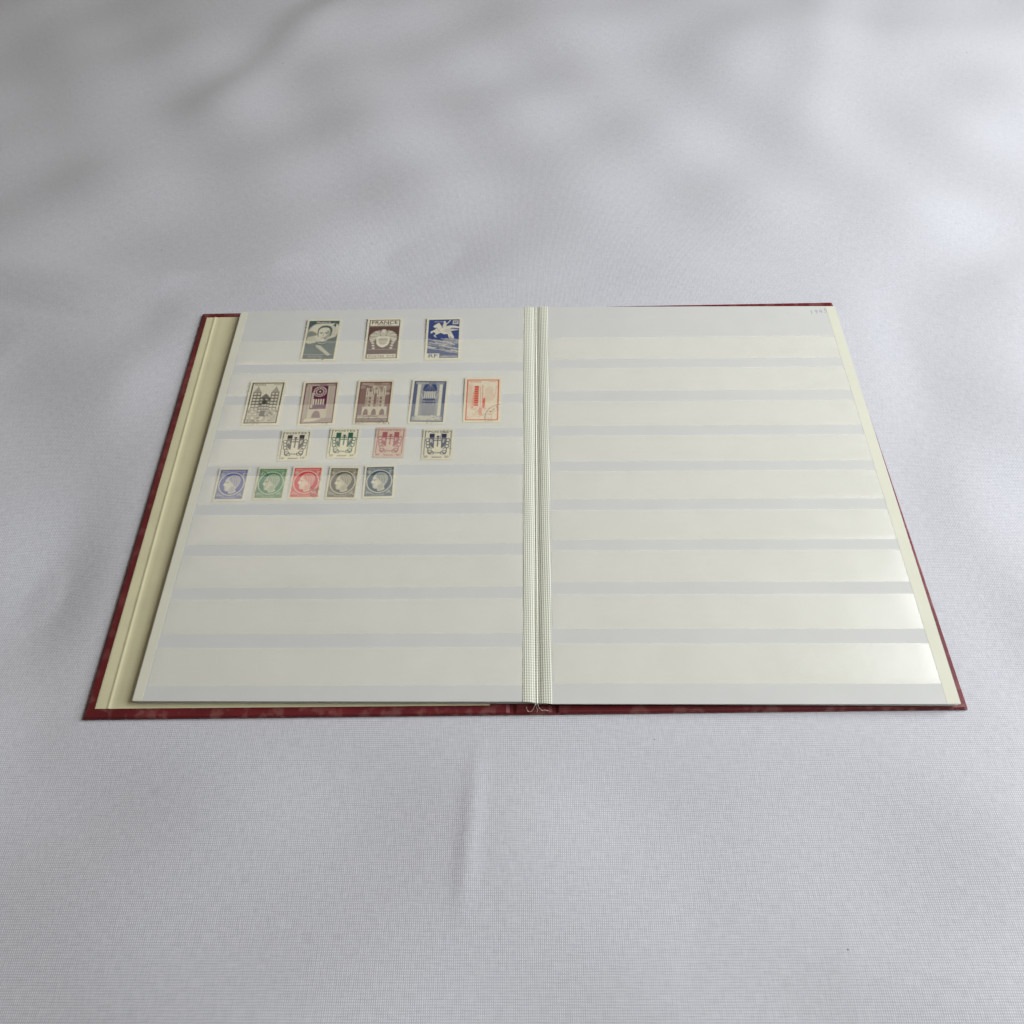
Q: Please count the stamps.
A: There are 17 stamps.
